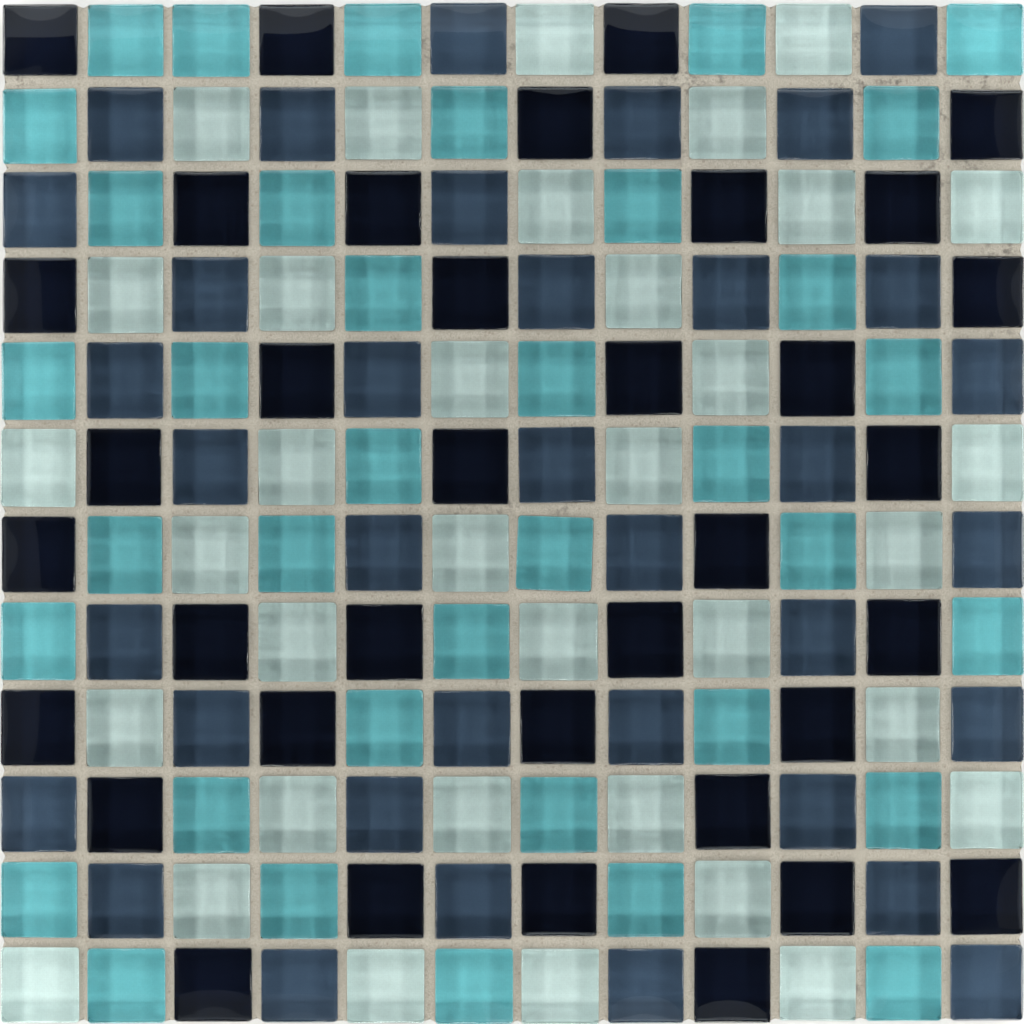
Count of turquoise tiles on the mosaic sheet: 37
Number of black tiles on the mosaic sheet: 36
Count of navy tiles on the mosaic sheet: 36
